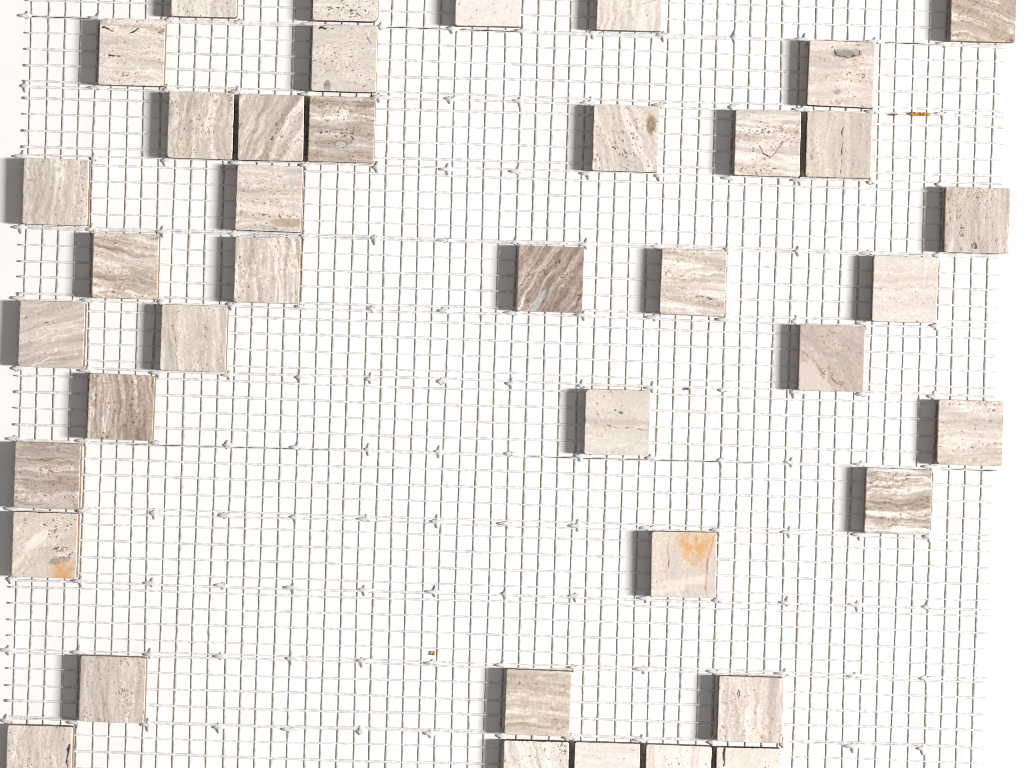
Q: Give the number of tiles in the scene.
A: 40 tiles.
